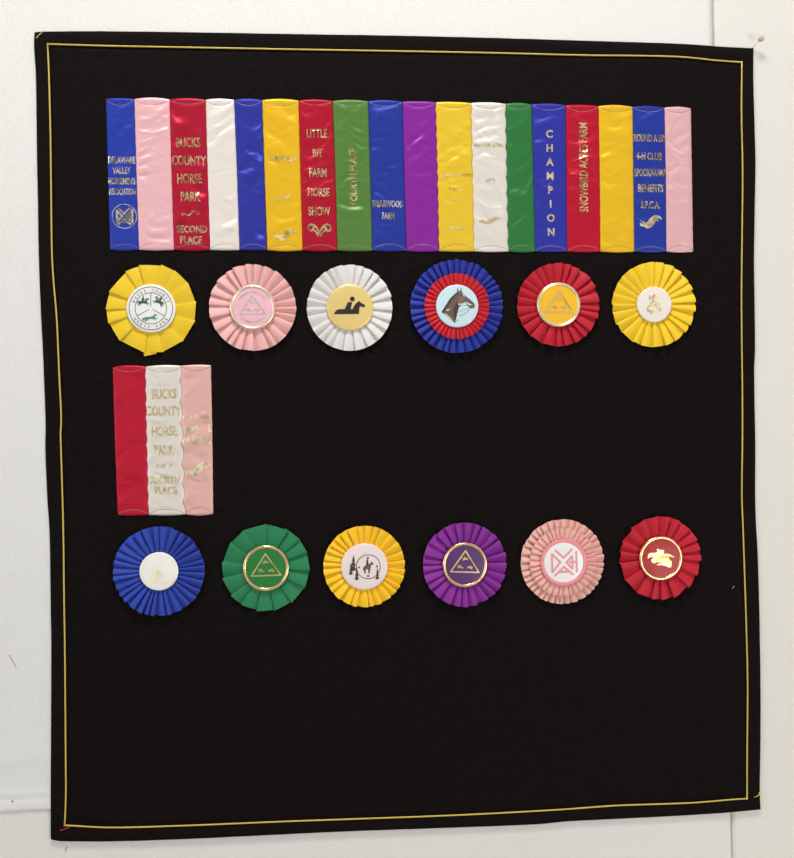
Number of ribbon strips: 21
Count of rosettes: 12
